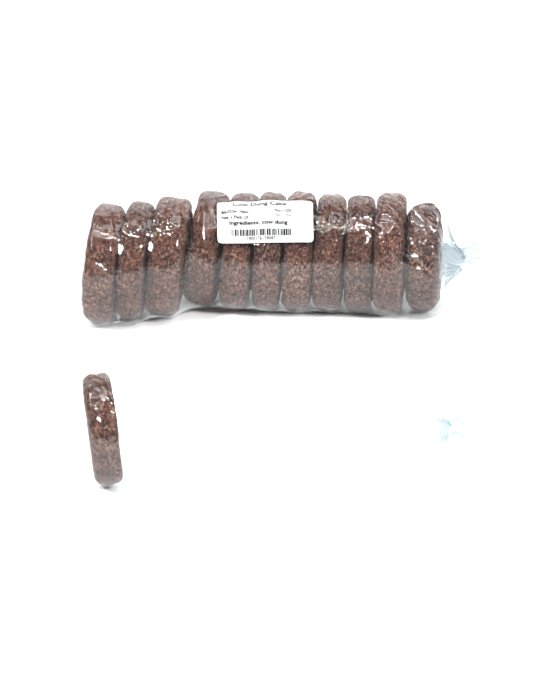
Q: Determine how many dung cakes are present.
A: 12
